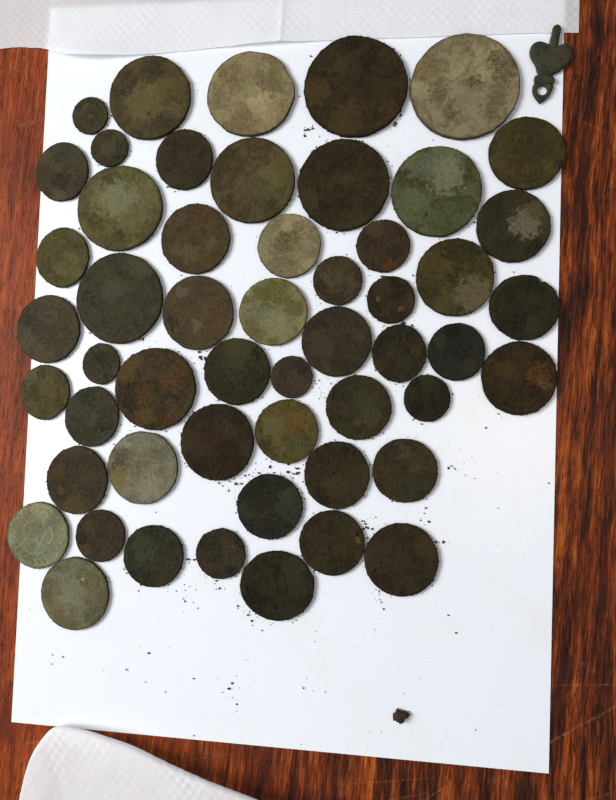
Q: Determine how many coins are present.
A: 53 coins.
